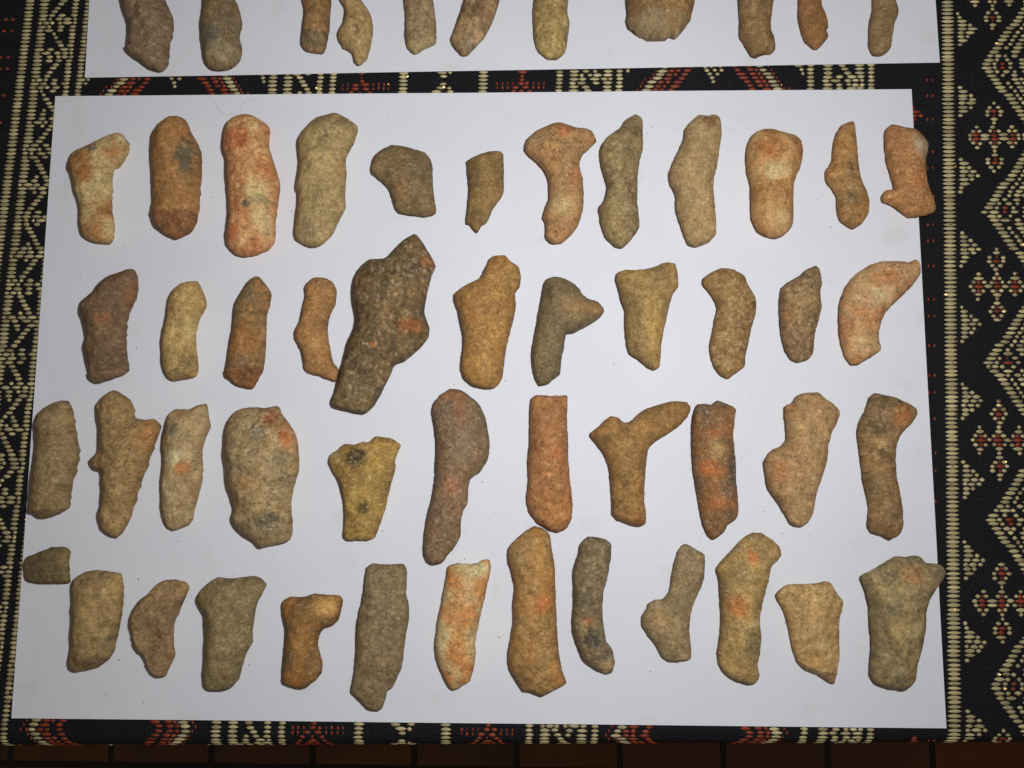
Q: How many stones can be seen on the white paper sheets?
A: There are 58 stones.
